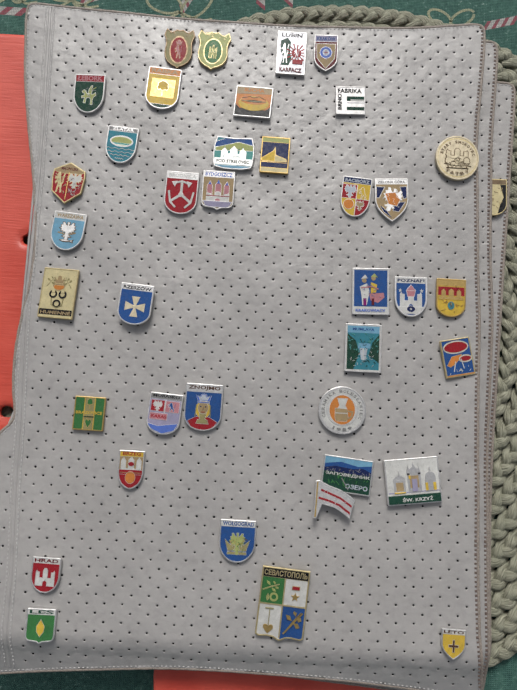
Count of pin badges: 39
